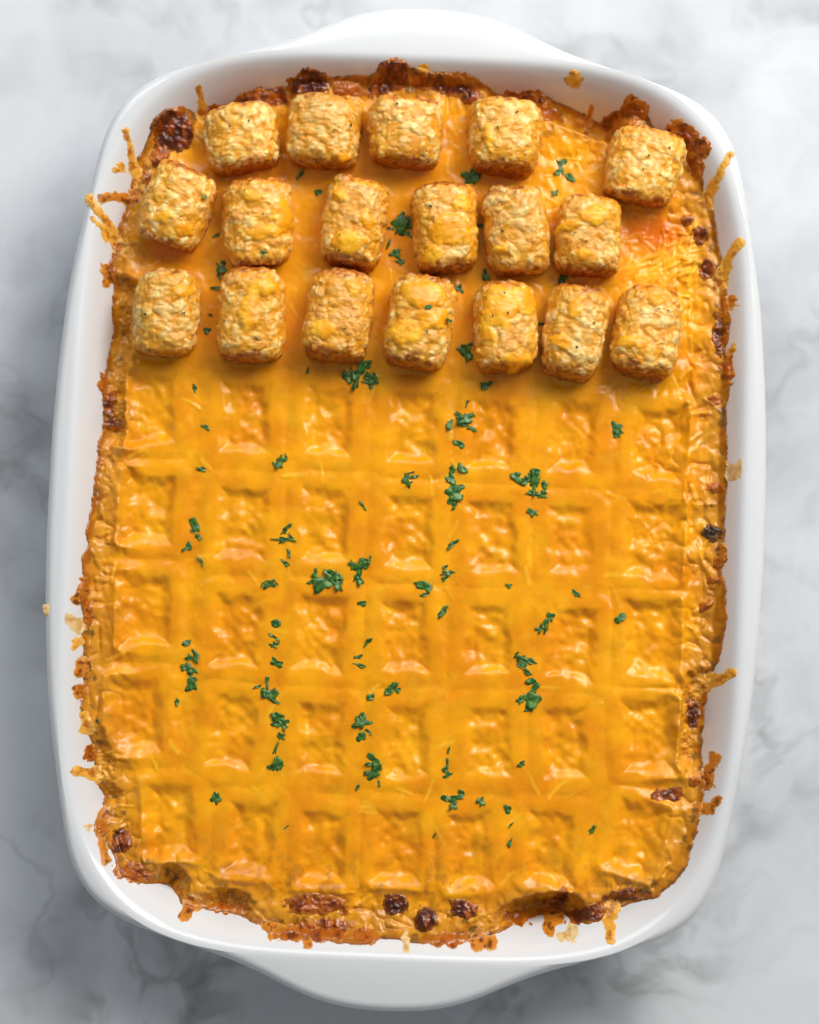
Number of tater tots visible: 18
